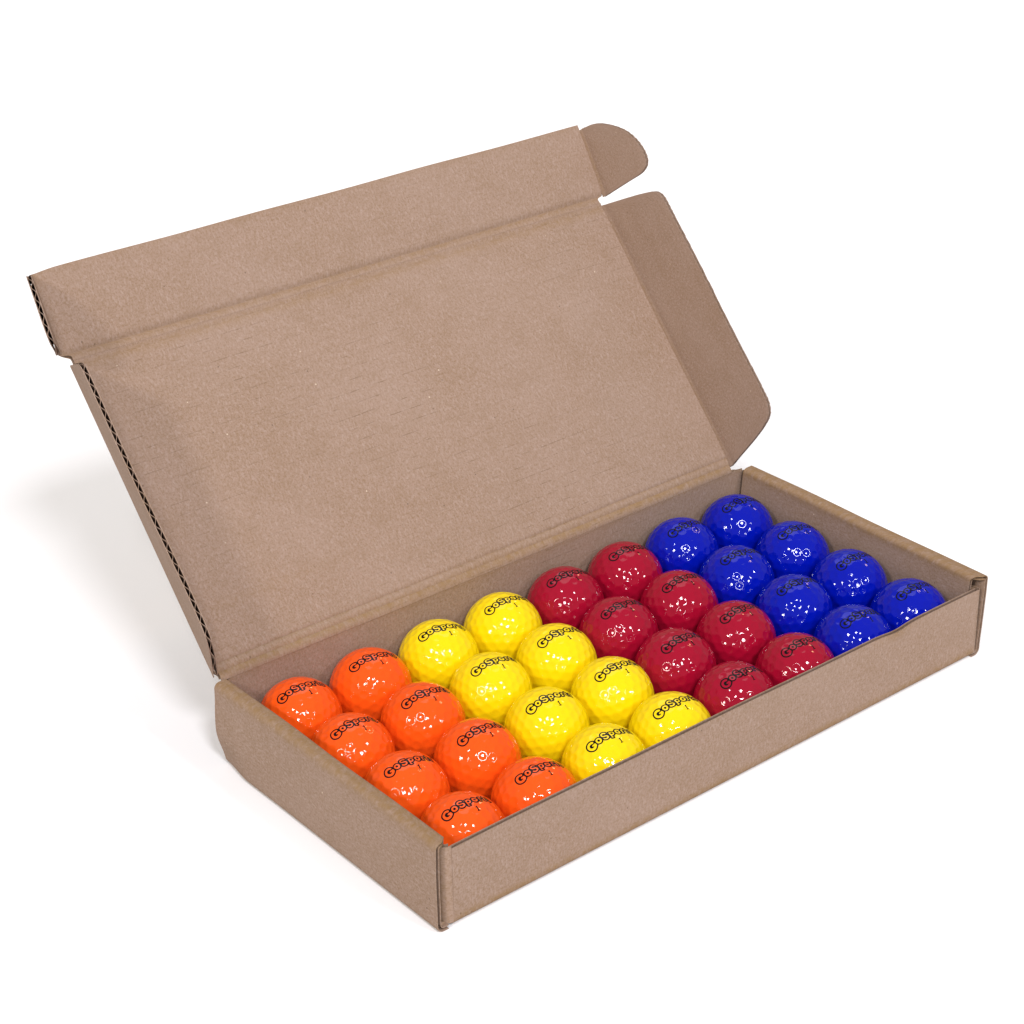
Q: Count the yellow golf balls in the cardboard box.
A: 8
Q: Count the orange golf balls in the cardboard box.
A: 8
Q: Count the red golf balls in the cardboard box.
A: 8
